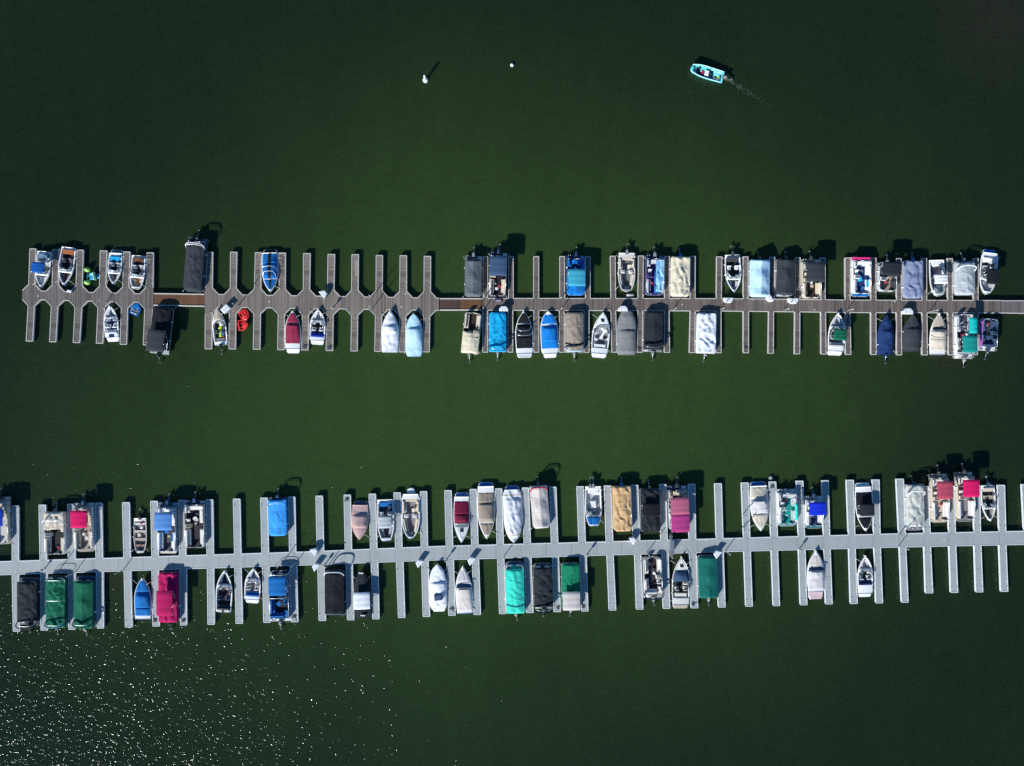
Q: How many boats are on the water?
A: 94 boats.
